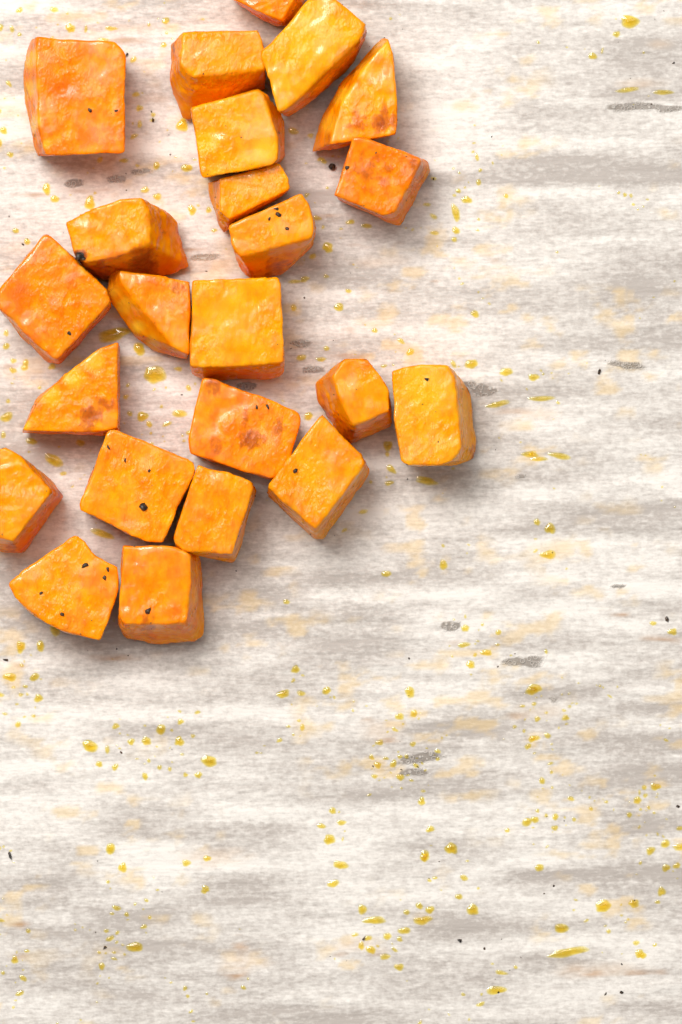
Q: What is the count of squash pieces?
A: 23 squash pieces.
